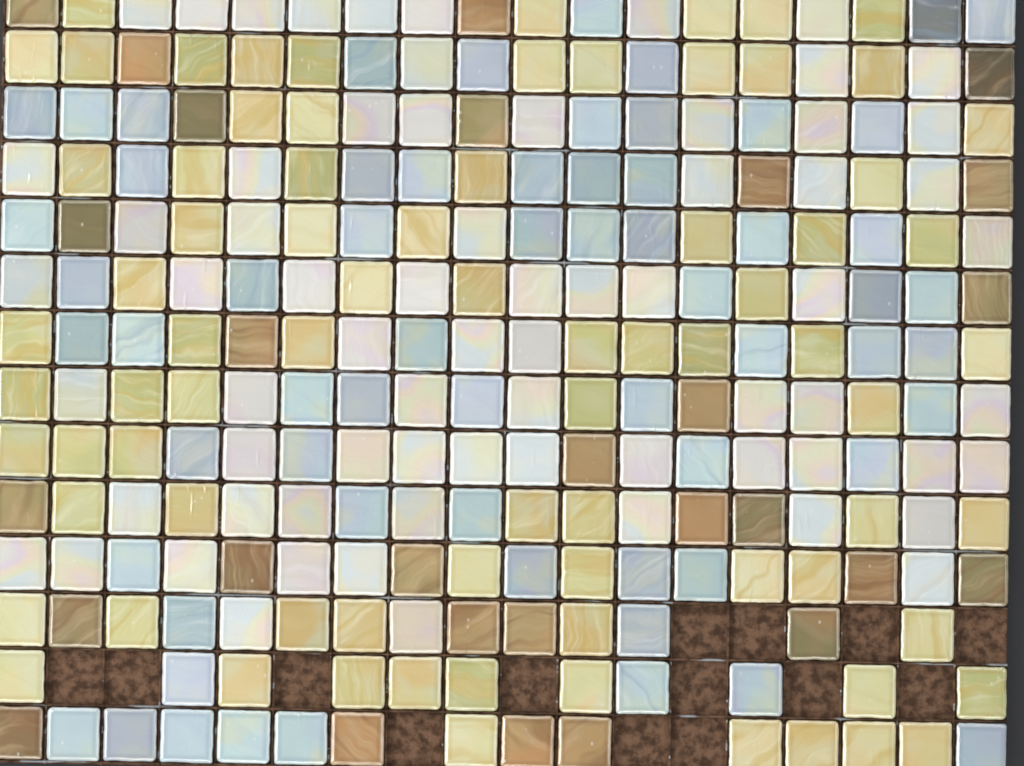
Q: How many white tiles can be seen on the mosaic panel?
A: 69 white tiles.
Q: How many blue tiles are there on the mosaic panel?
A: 63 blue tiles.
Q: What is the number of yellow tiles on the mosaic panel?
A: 78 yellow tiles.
